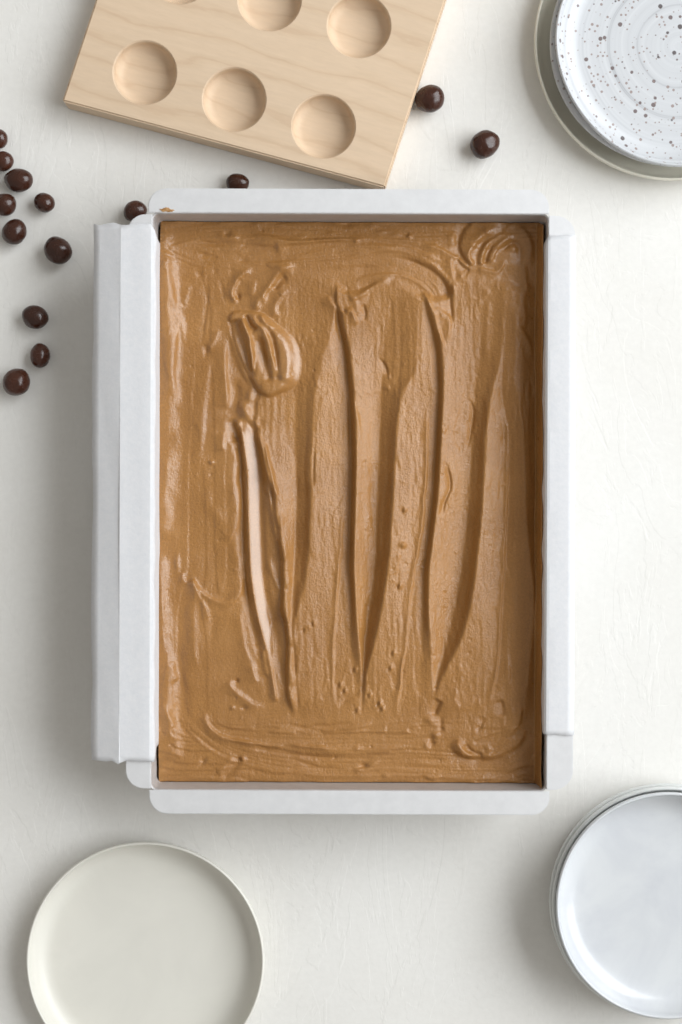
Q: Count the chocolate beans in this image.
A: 14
